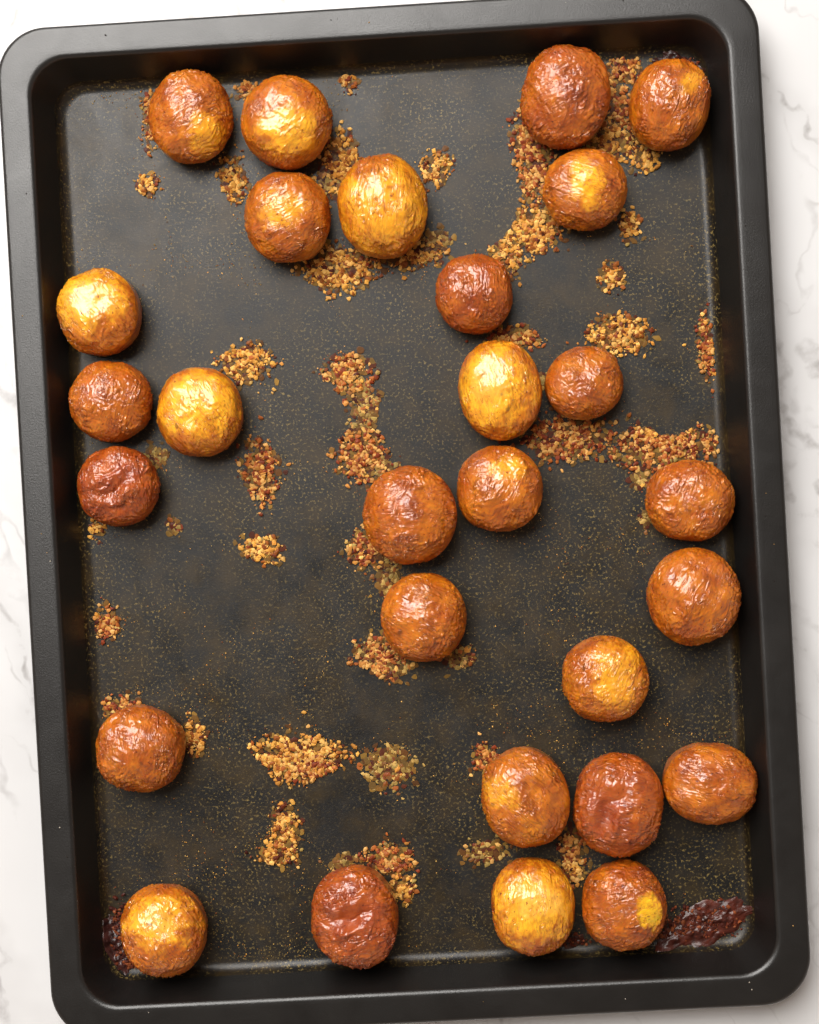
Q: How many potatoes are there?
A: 28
